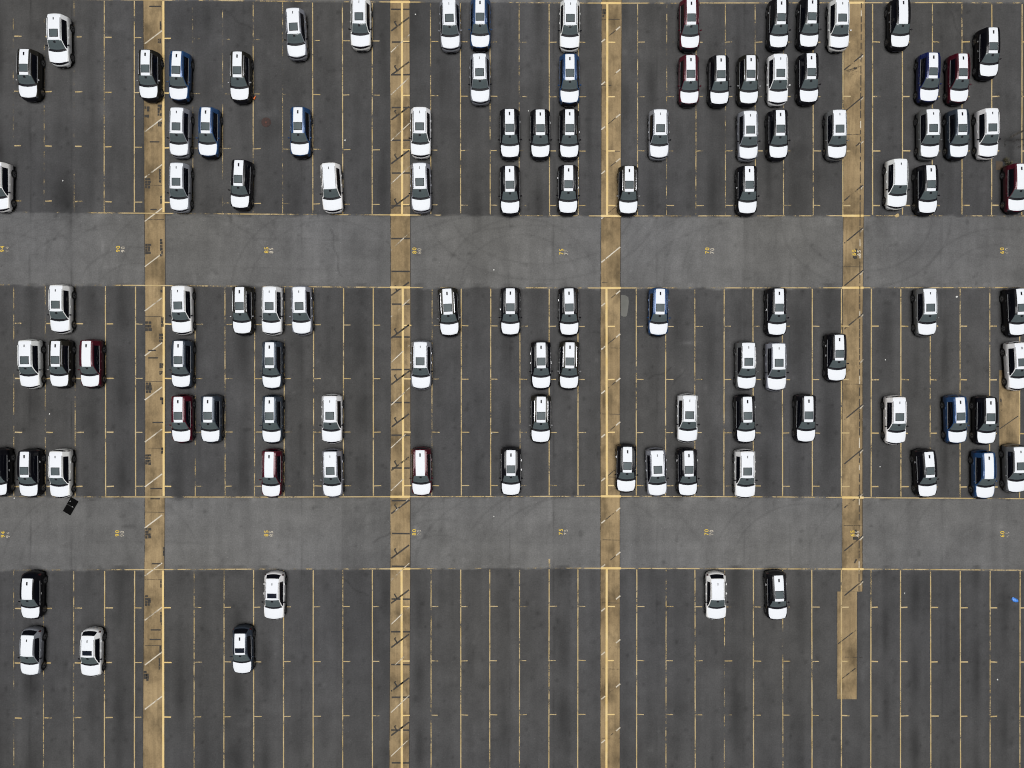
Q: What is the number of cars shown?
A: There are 107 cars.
